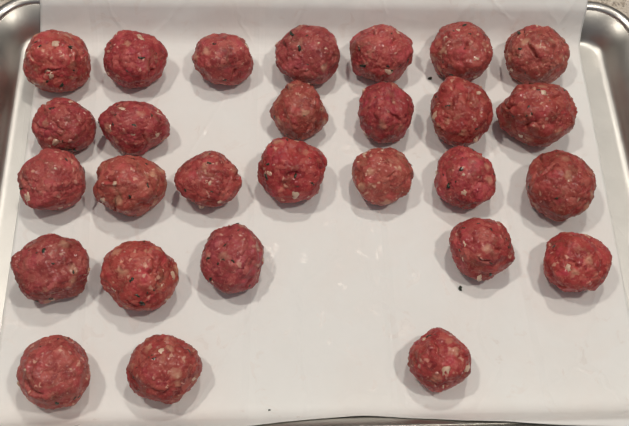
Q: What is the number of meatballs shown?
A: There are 28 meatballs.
